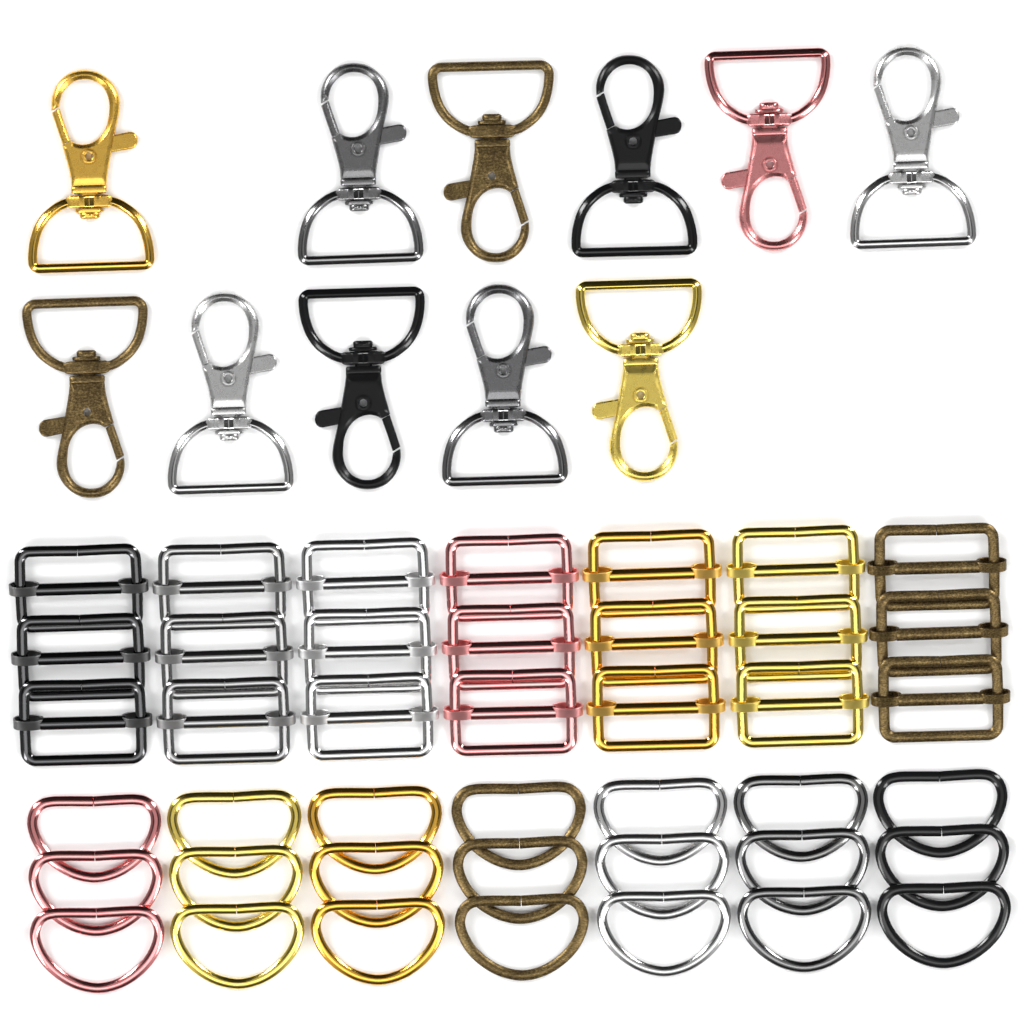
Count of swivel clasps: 11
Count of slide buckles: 21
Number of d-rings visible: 21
